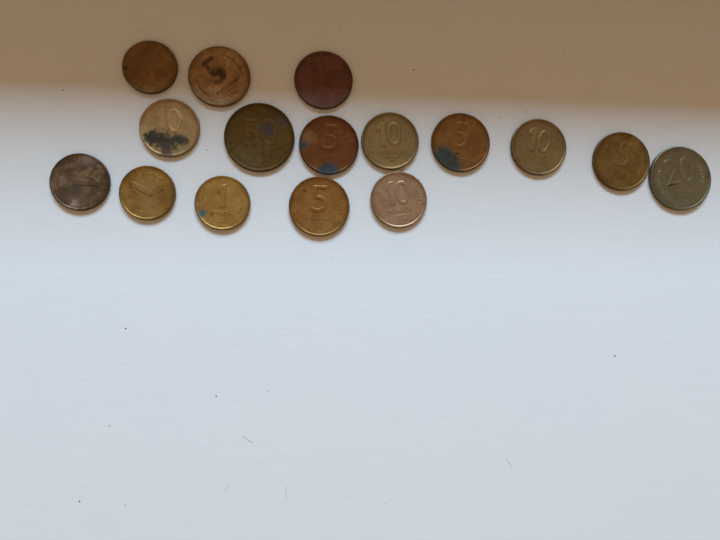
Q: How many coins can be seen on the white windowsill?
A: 16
